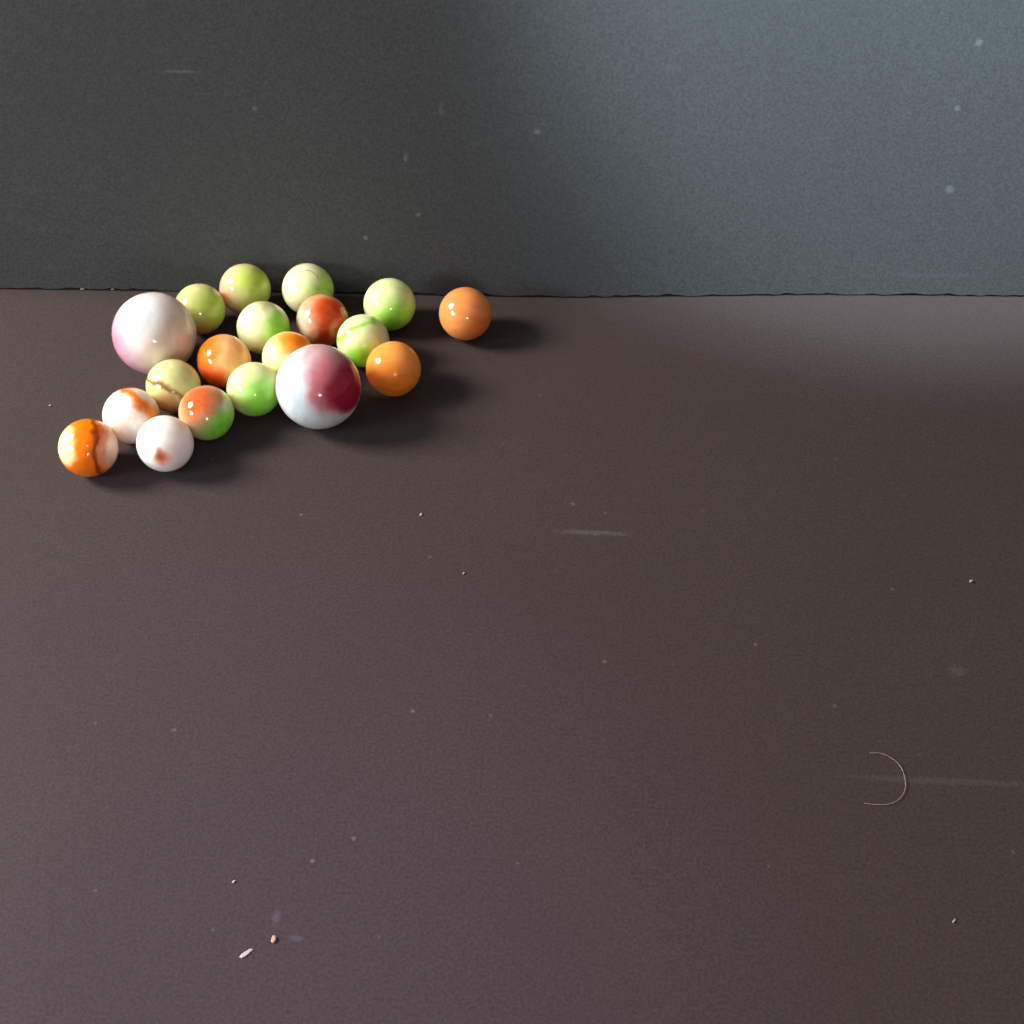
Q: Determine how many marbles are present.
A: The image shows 19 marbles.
